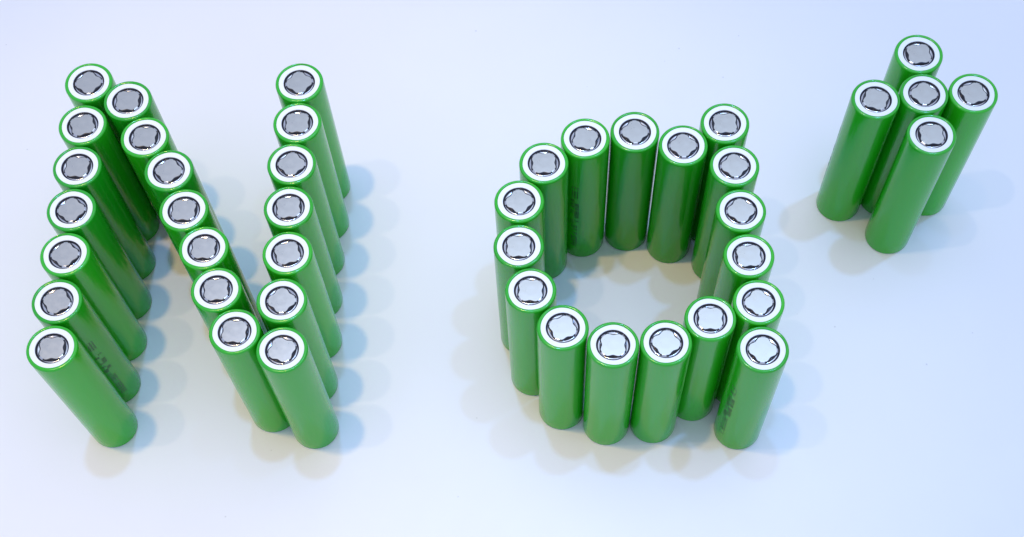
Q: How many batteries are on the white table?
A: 43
